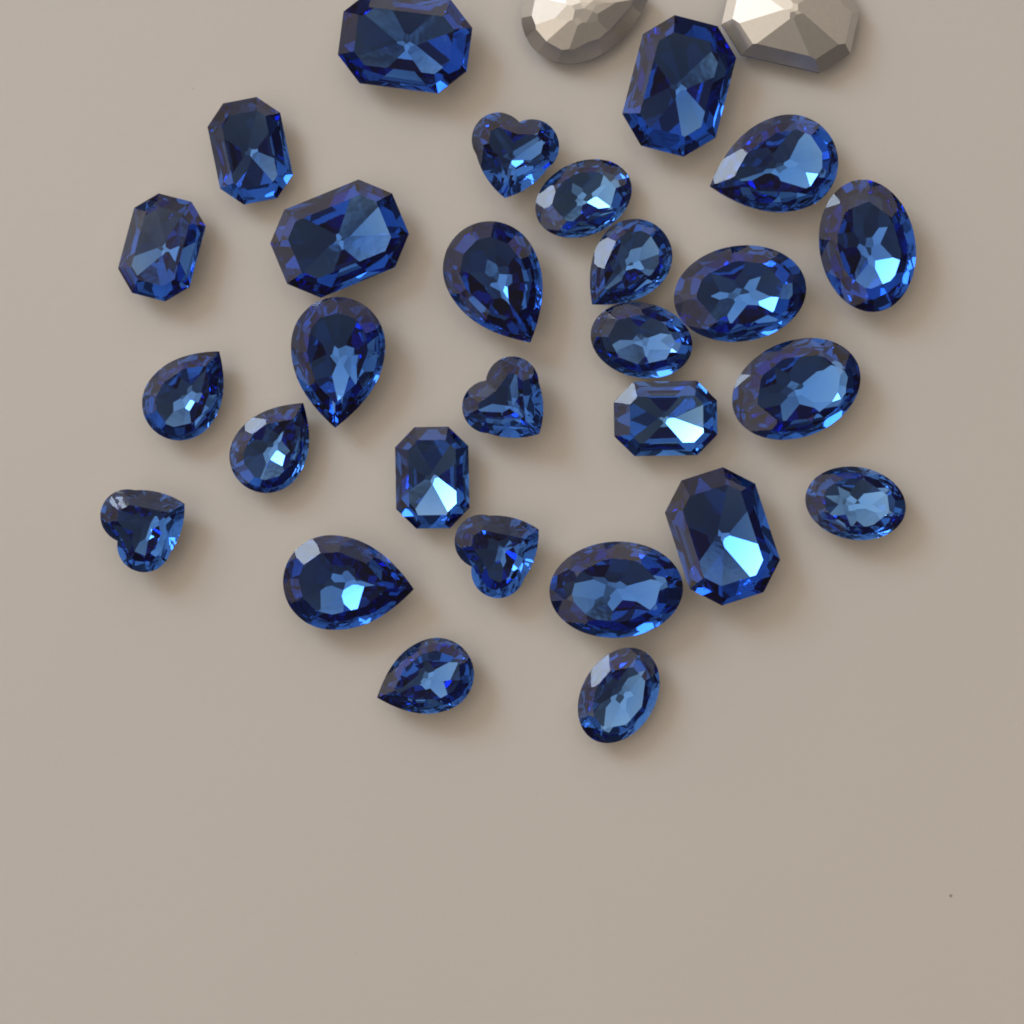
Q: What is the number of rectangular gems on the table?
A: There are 9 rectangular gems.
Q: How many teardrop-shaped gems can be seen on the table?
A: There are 9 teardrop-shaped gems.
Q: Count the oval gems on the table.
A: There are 8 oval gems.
